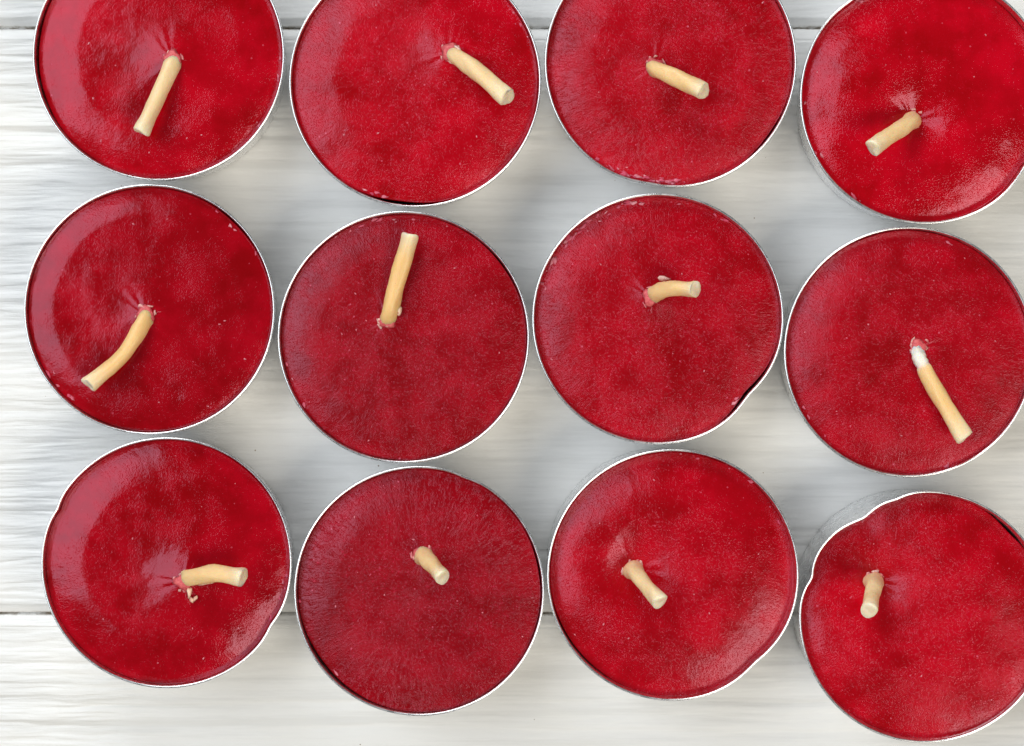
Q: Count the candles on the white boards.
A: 12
